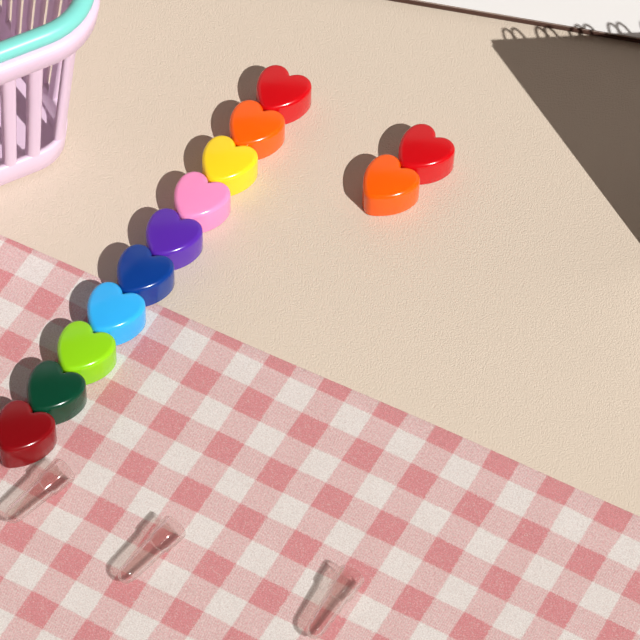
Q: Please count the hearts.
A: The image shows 12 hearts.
